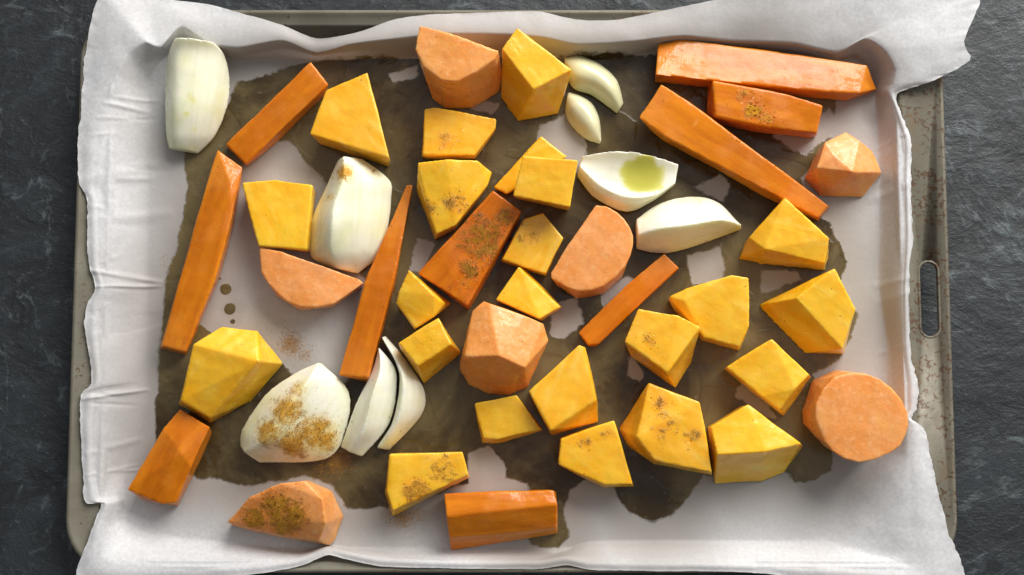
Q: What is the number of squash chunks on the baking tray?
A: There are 23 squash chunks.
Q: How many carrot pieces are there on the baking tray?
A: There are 10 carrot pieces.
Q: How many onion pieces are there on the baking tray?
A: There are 9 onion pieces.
